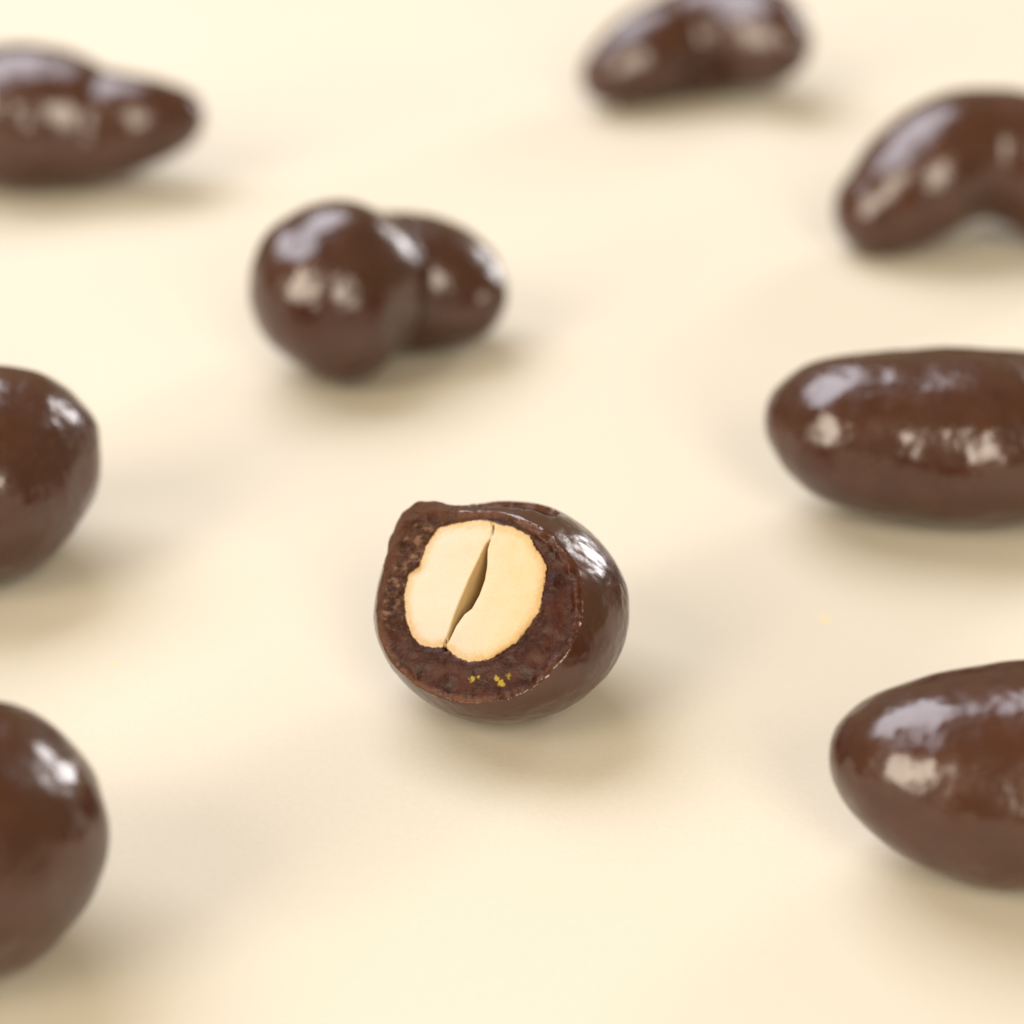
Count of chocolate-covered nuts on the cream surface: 9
